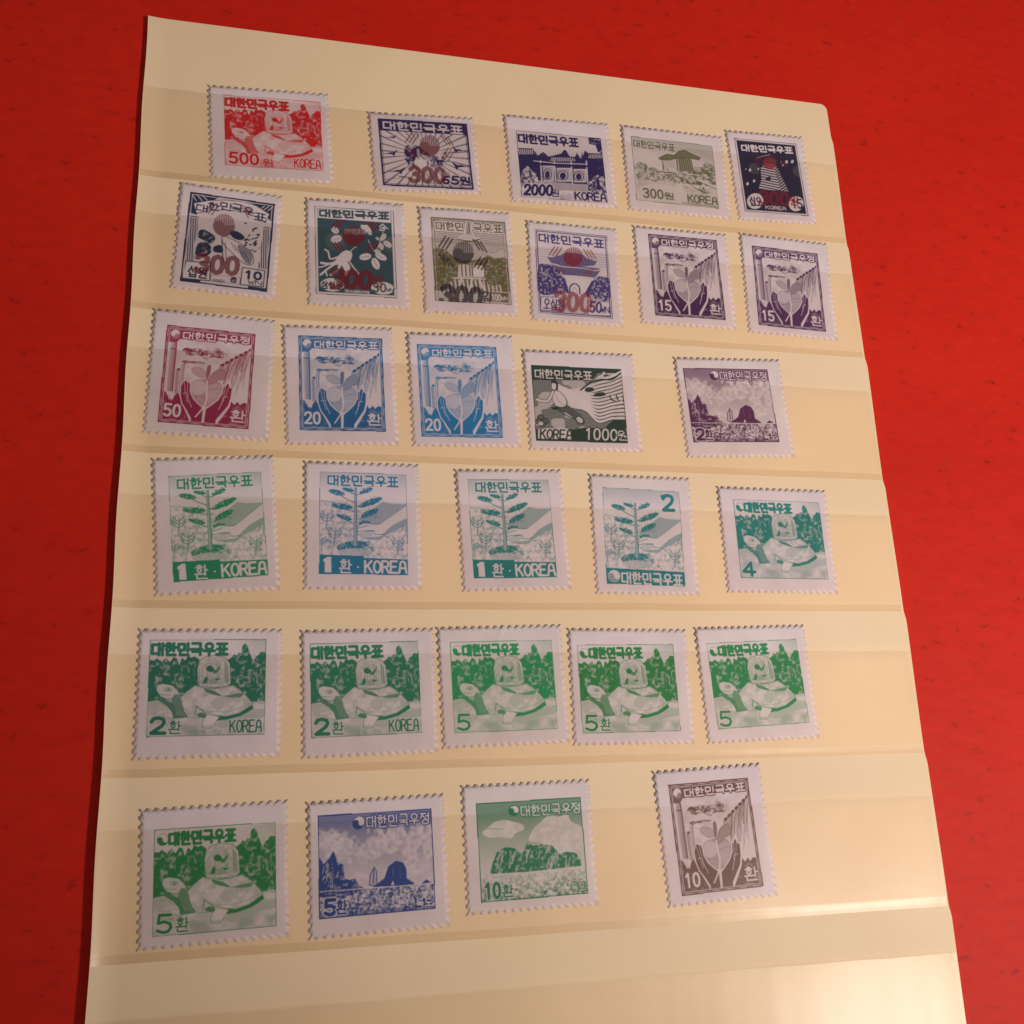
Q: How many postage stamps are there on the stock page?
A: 30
